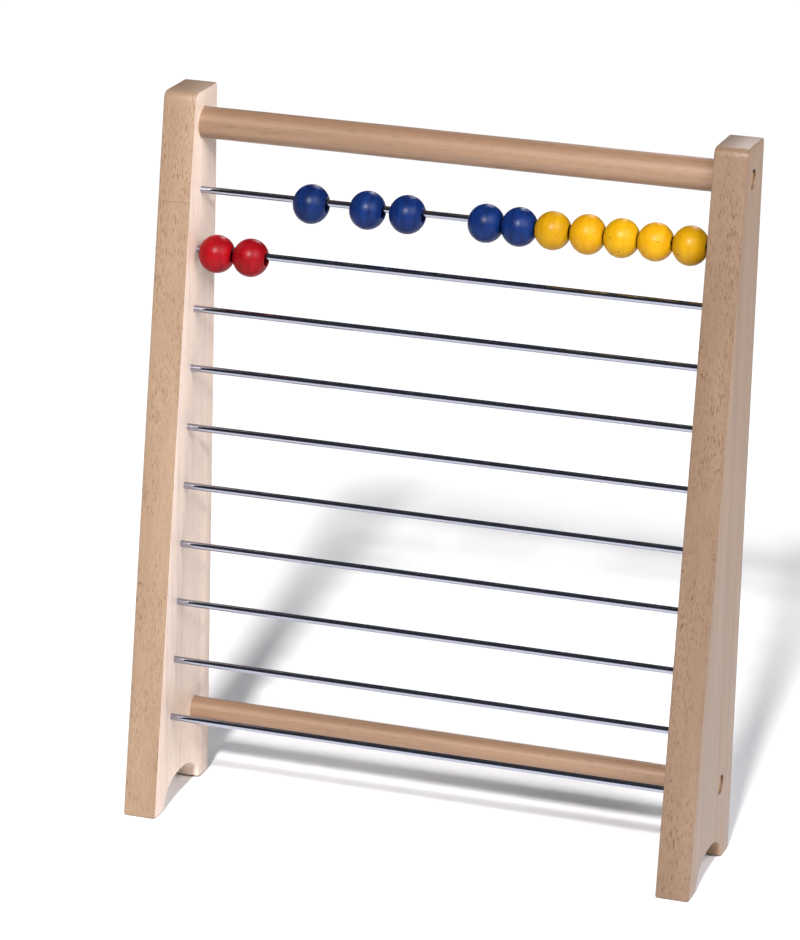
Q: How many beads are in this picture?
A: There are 12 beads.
